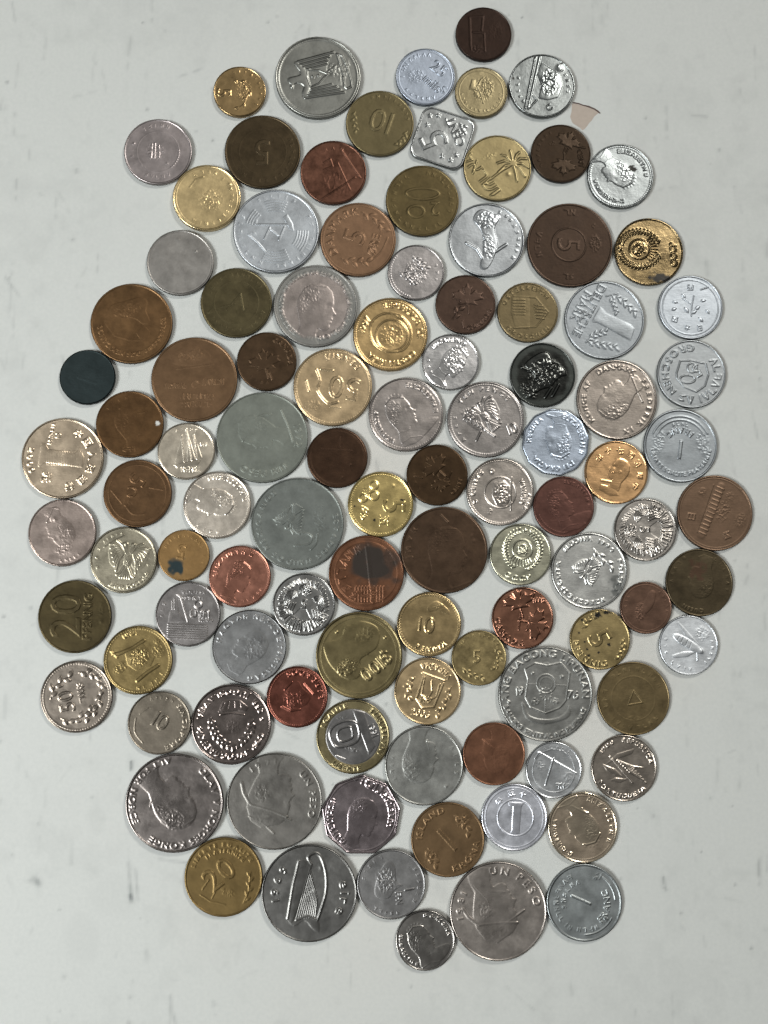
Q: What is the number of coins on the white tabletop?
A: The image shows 103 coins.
